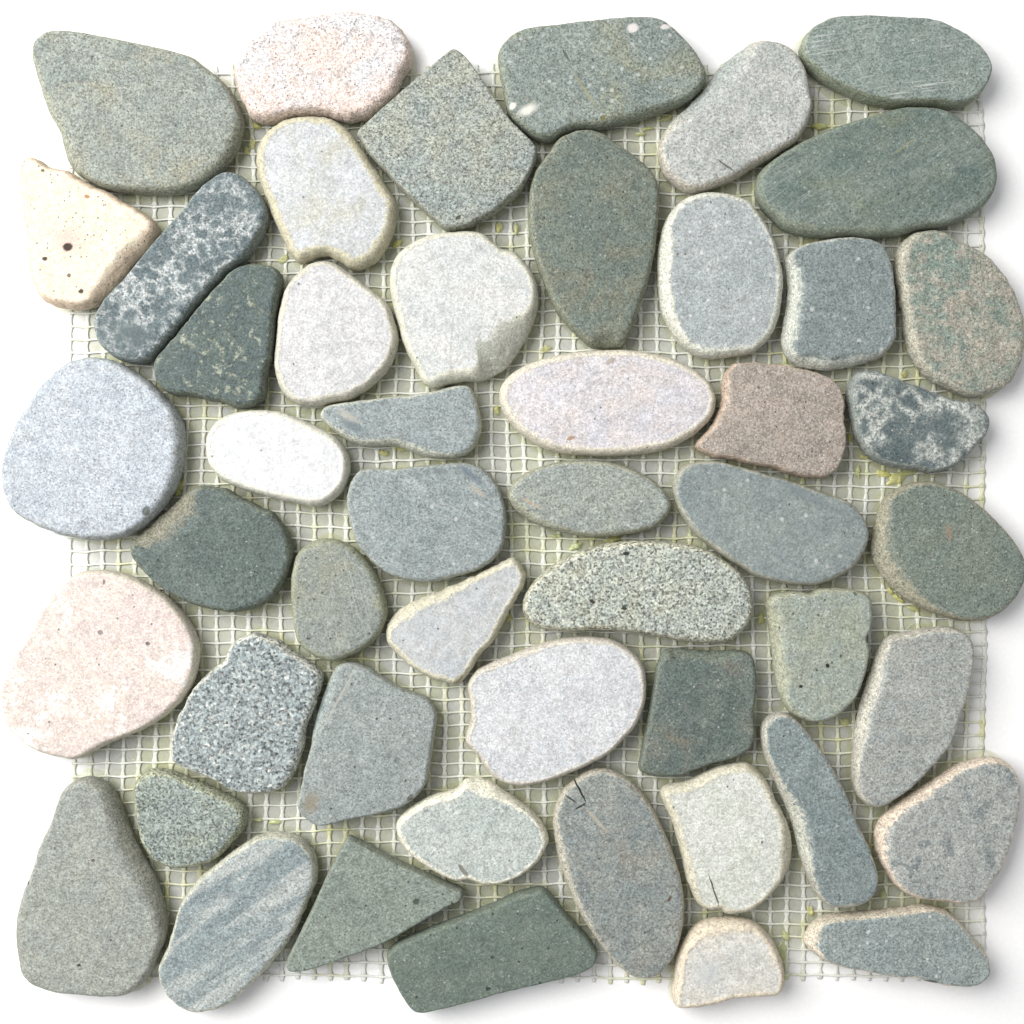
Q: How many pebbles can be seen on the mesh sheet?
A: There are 50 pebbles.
